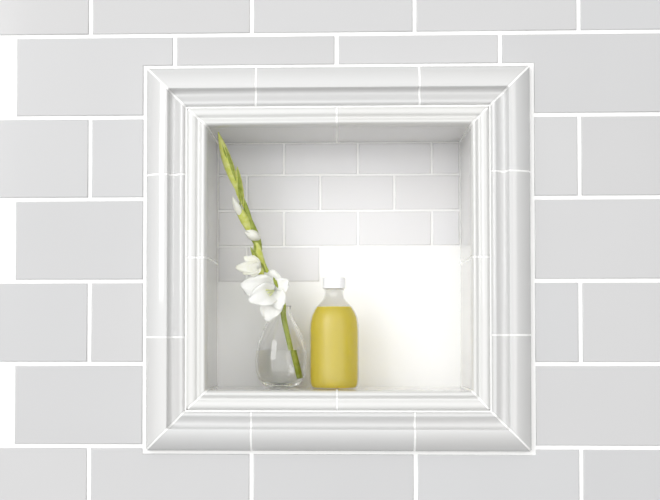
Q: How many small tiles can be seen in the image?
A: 14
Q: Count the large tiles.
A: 26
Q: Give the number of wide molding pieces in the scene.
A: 12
